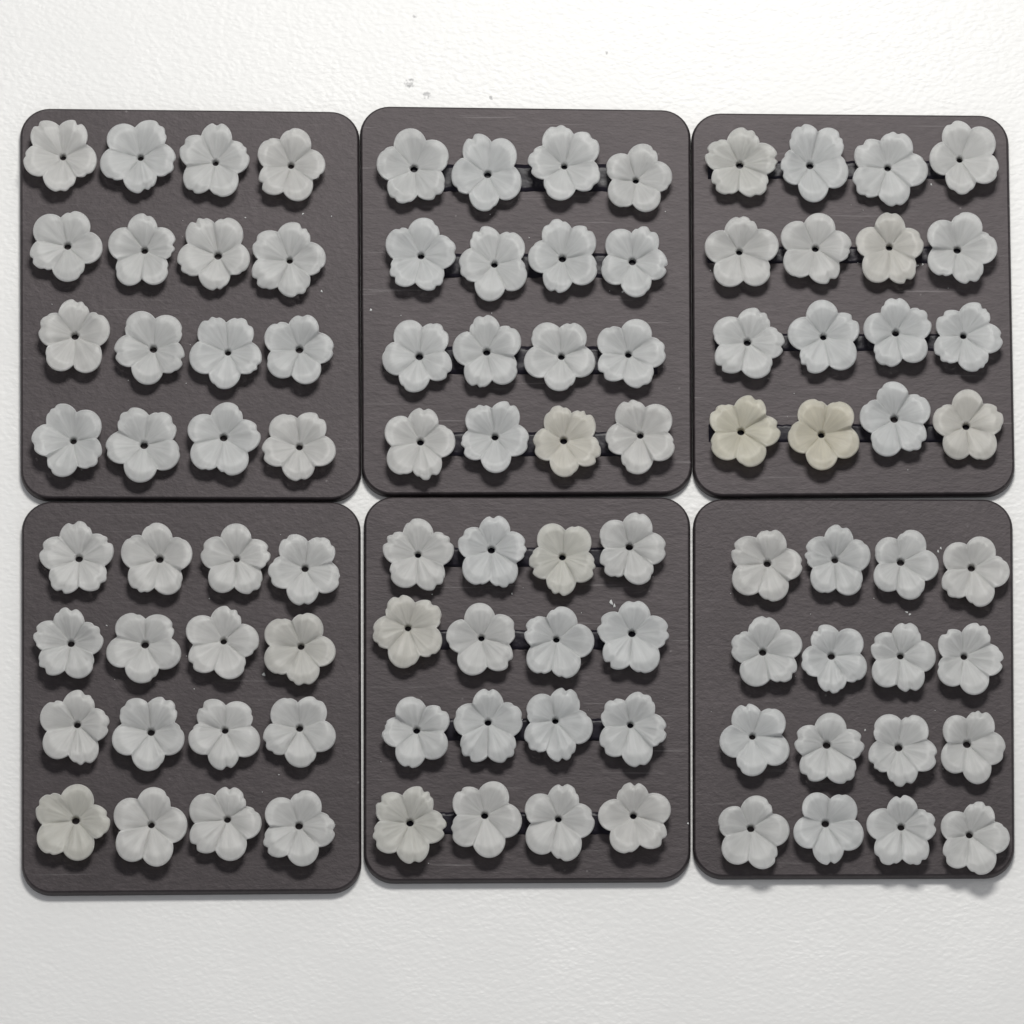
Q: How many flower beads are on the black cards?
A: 96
